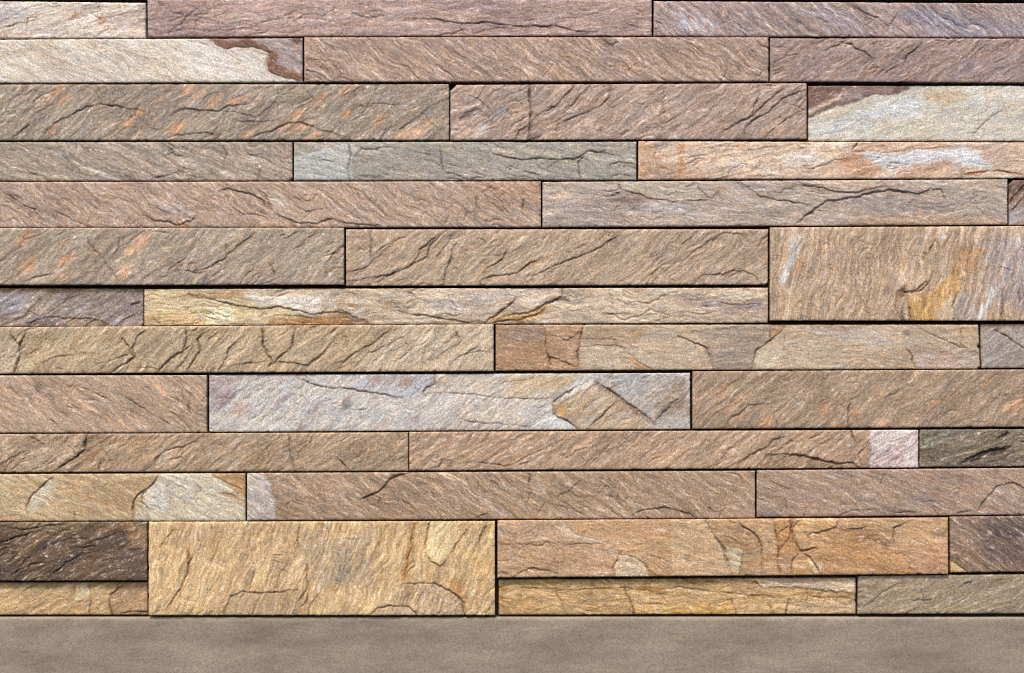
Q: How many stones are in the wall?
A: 39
